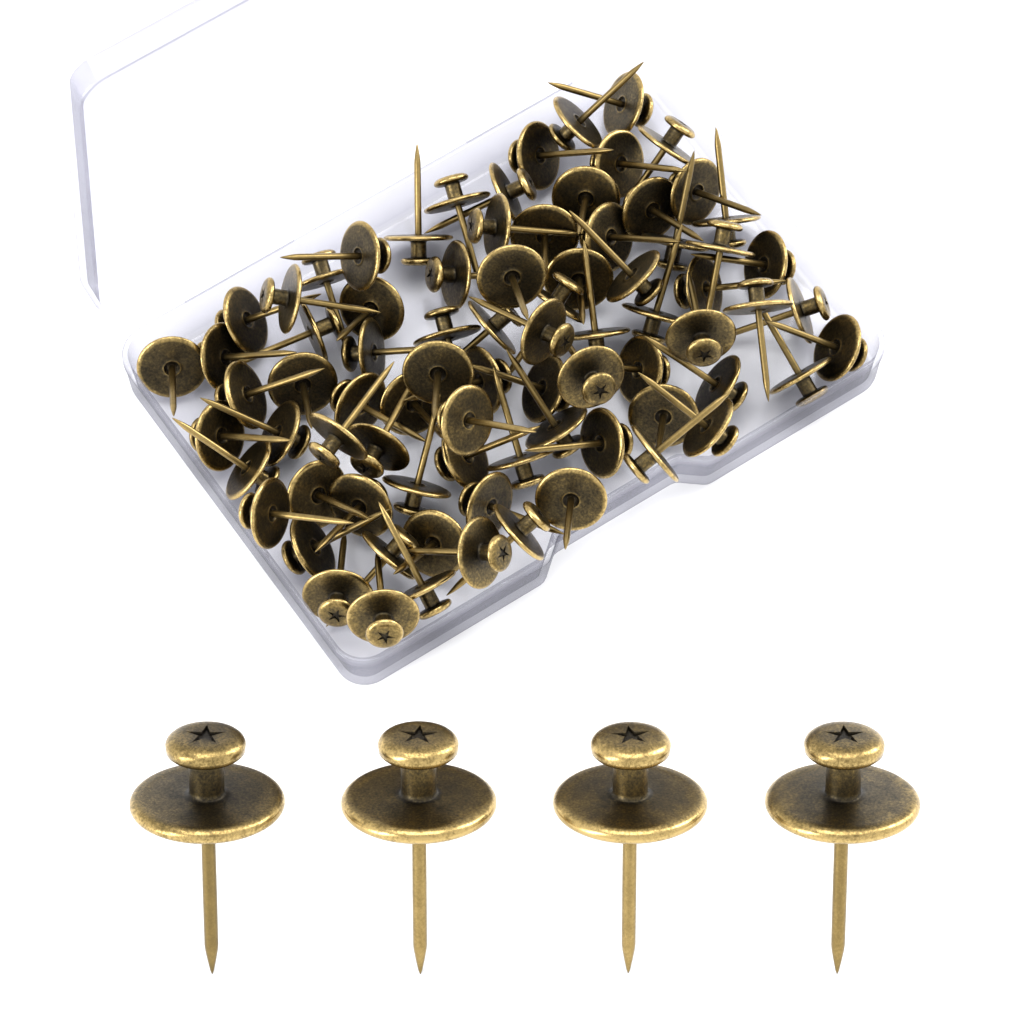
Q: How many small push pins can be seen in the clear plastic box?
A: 80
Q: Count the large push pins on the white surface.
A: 4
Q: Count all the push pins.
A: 84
